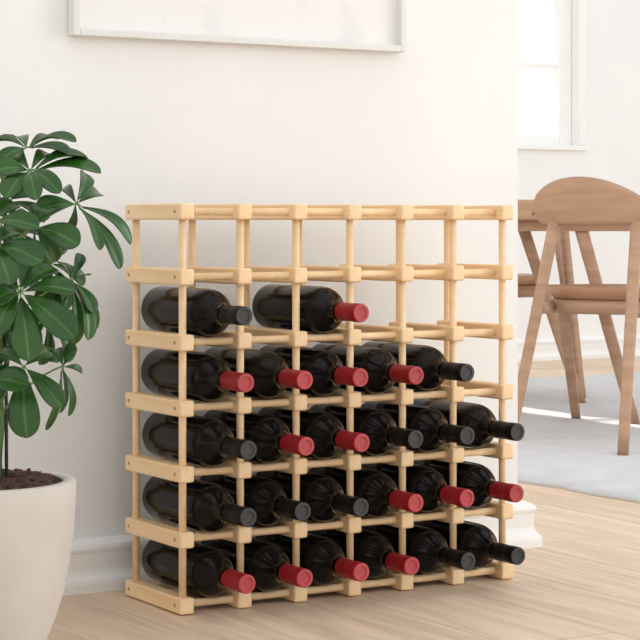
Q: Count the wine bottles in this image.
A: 25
